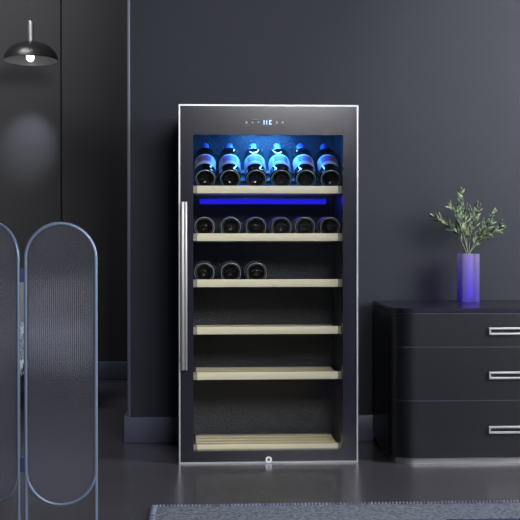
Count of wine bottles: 15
